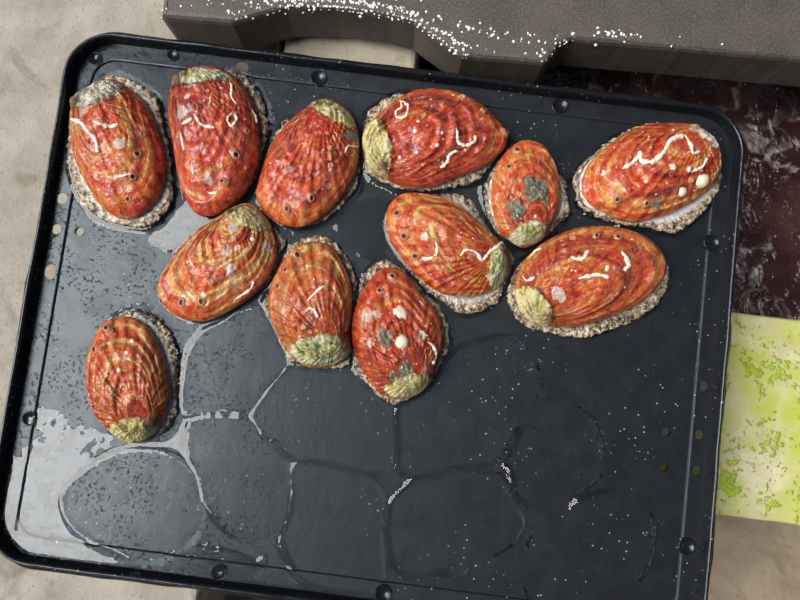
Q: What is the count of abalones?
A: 12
